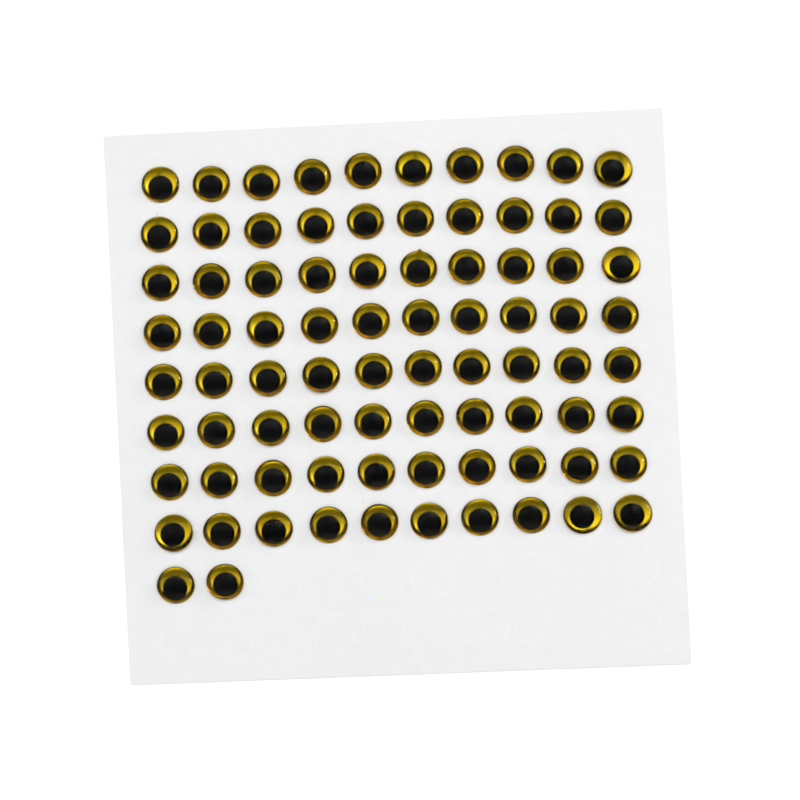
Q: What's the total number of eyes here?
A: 82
